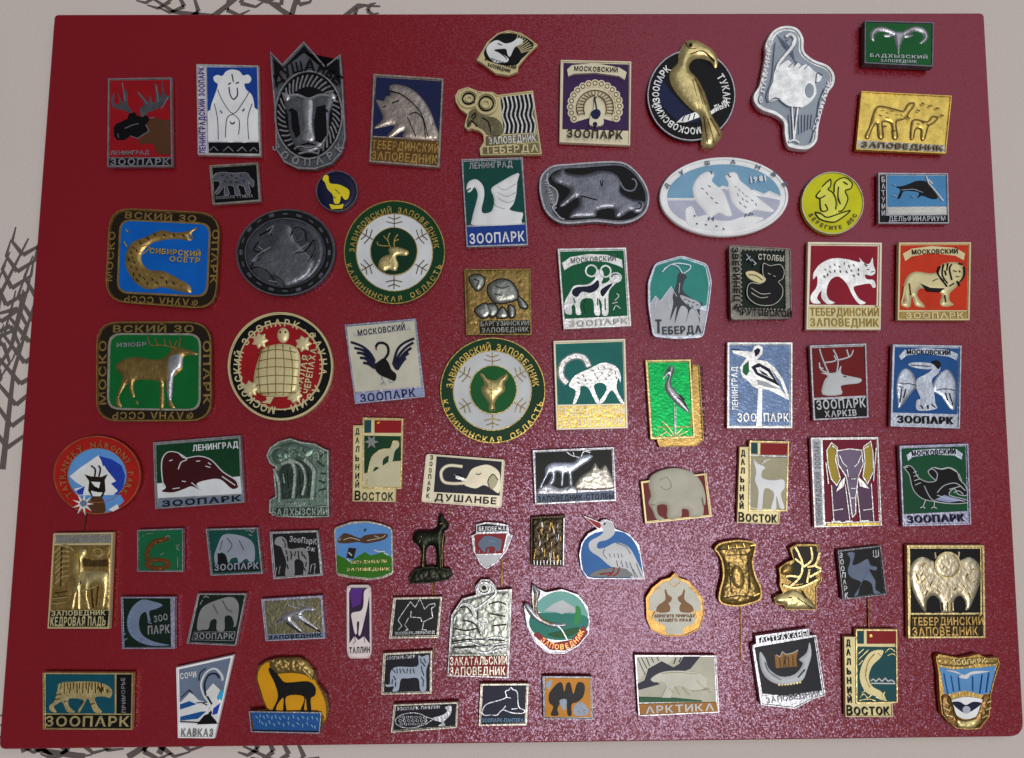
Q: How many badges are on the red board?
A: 78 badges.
